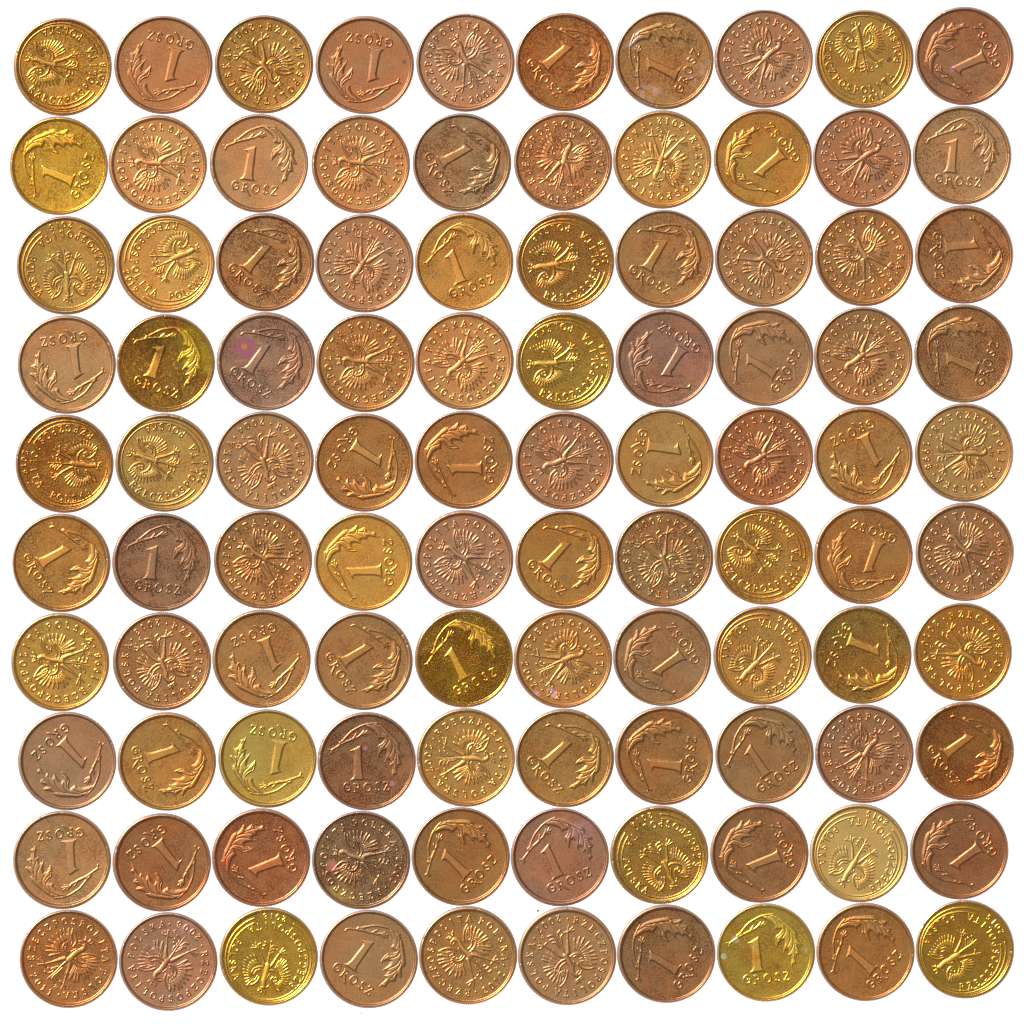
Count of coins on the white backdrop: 100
